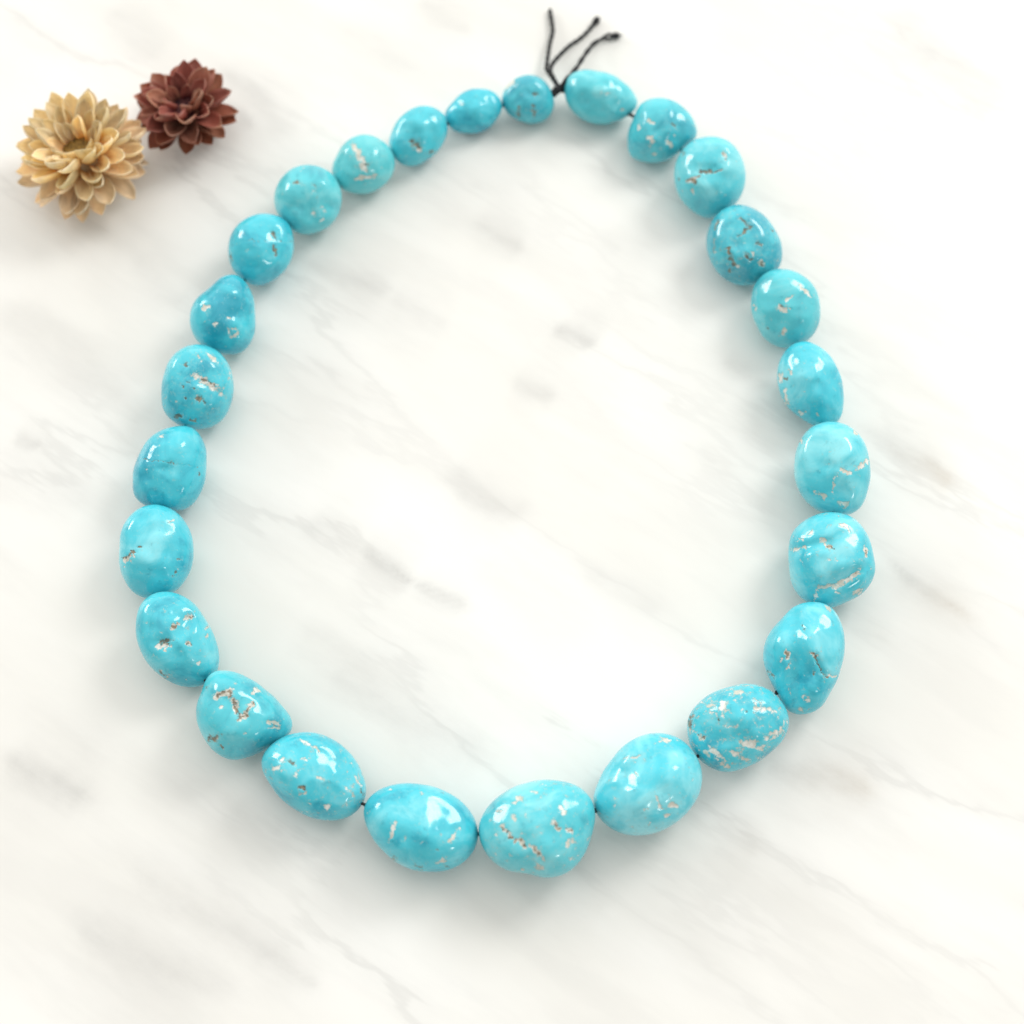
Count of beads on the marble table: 26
